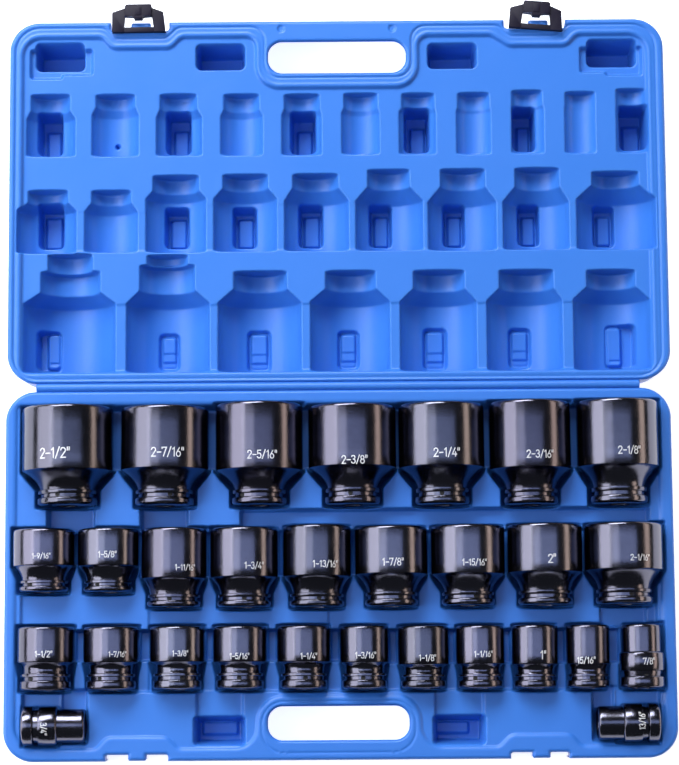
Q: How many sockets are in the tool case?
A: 29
